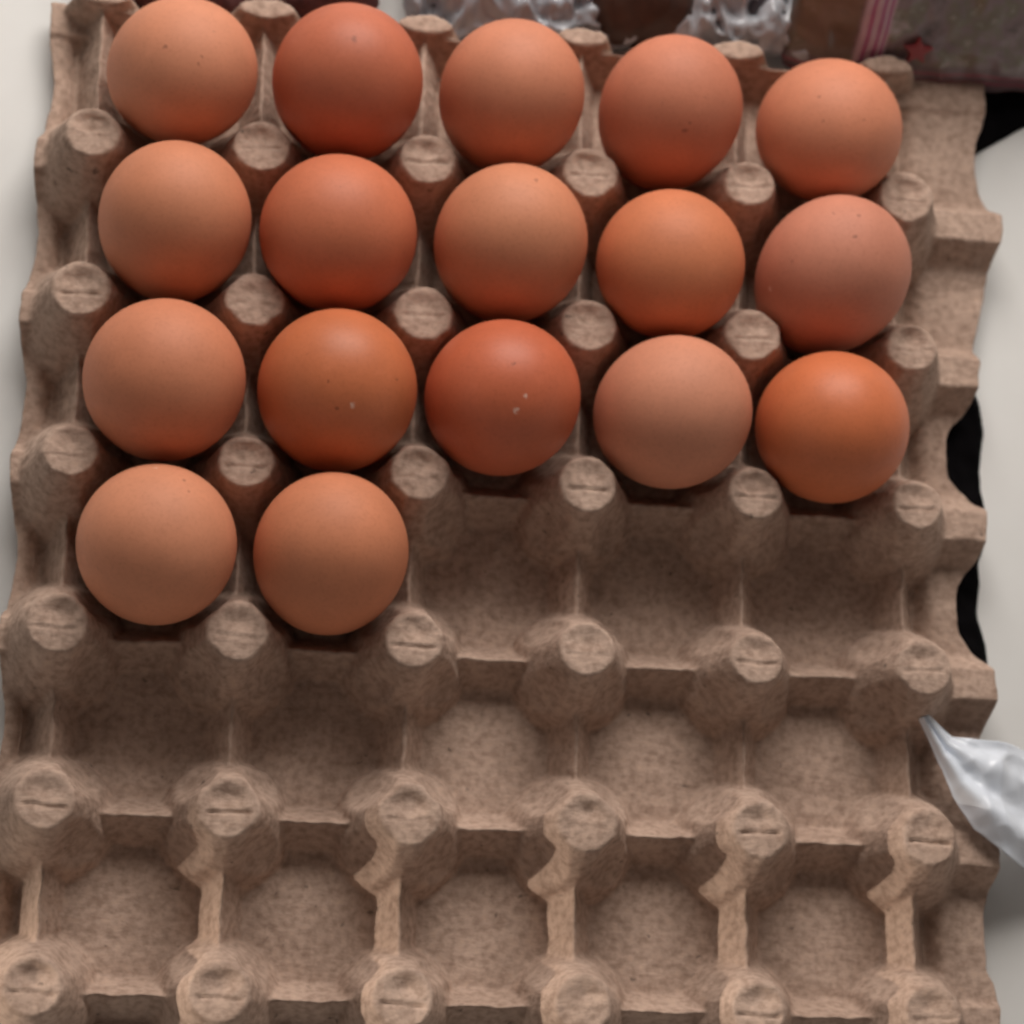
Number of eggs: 17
